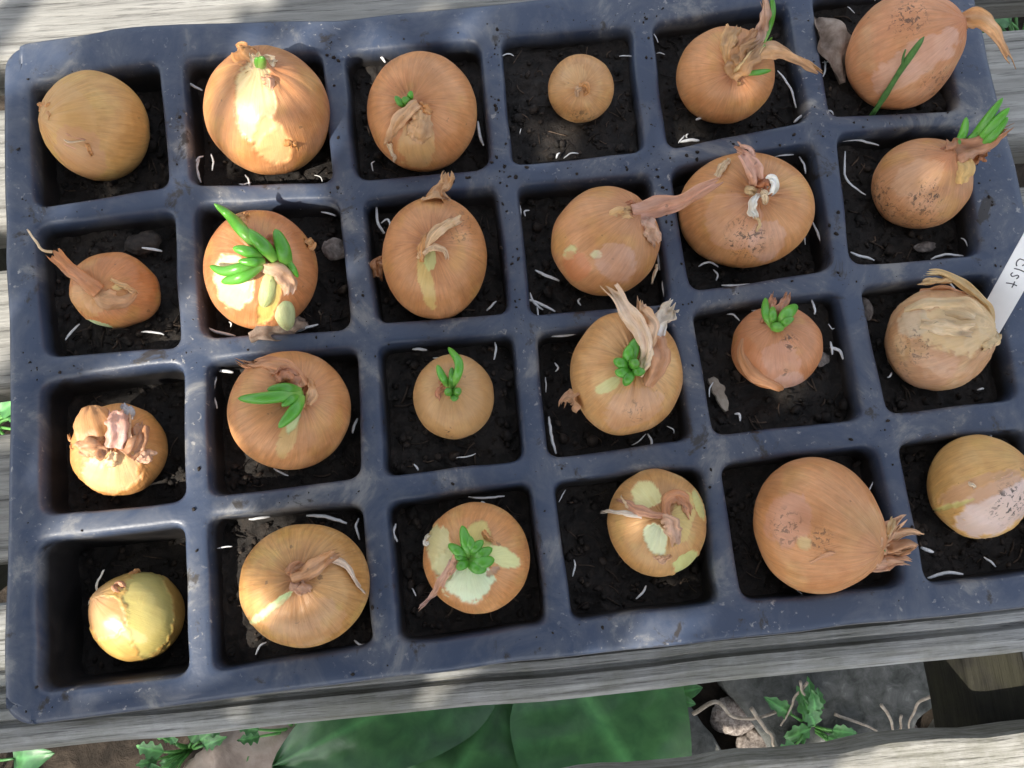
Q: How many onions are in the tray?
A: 24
